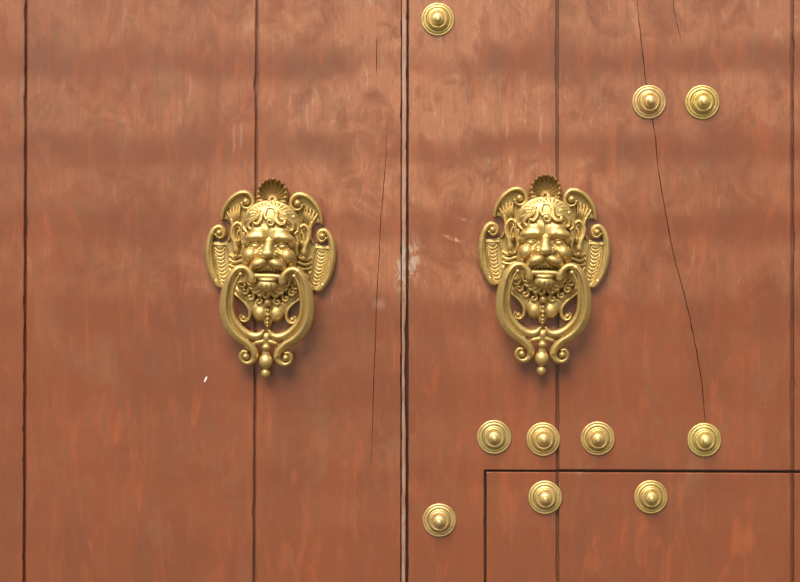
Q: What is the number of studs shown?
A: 10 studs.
